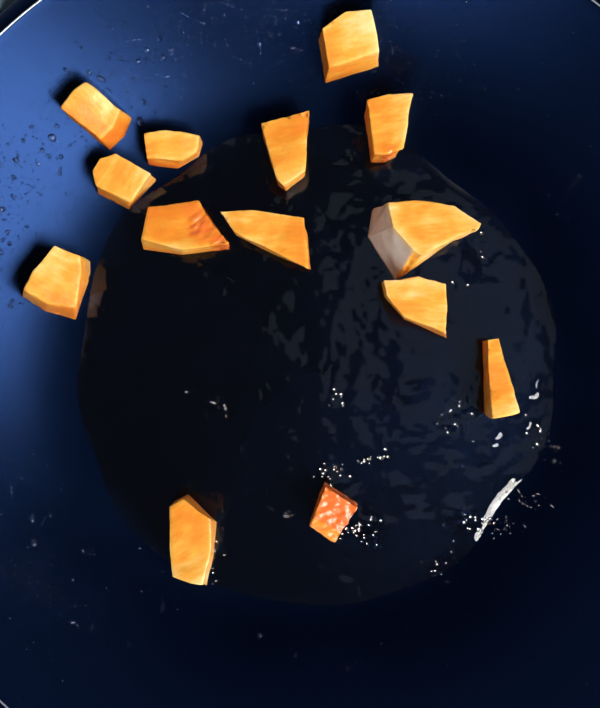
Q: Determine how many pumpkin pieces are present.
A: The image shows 14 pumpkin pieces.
